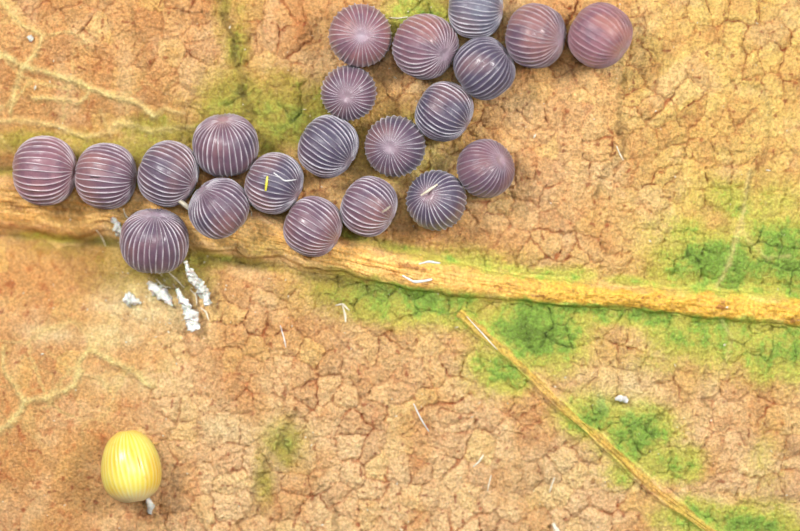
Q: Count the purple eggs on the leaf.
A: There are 21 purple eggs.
